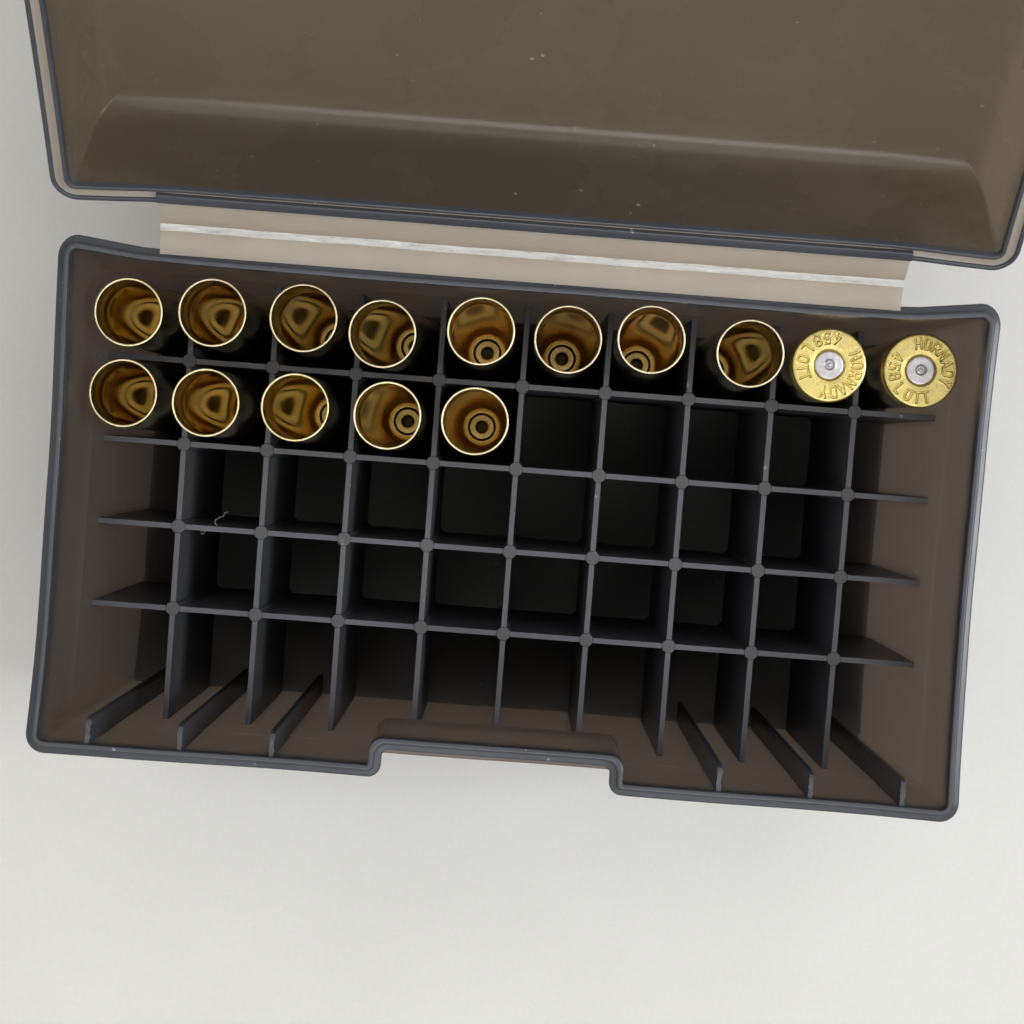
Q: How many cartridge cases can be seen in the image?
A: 15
